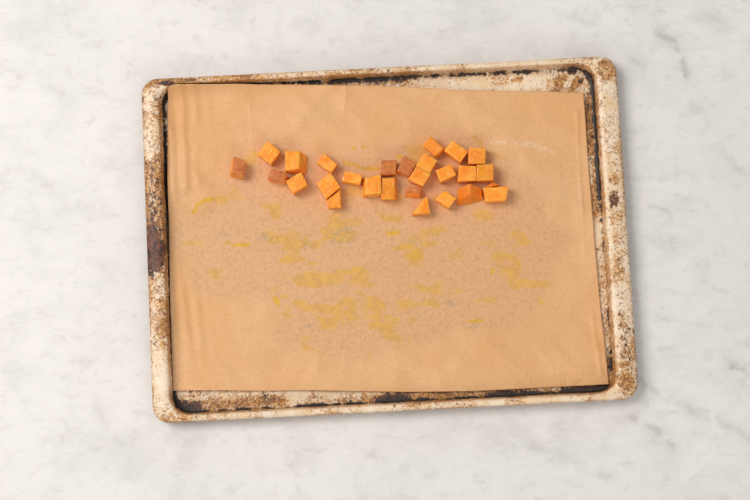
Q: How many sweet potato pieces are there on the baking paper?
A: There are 27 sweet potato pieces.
